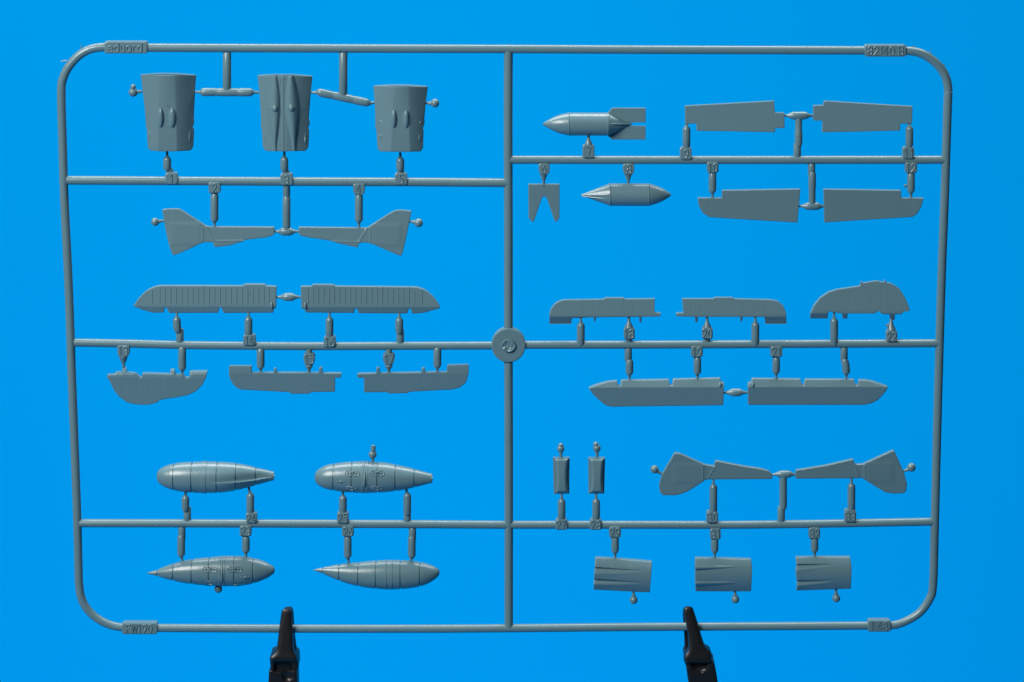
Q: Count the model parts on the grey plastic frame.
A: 33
